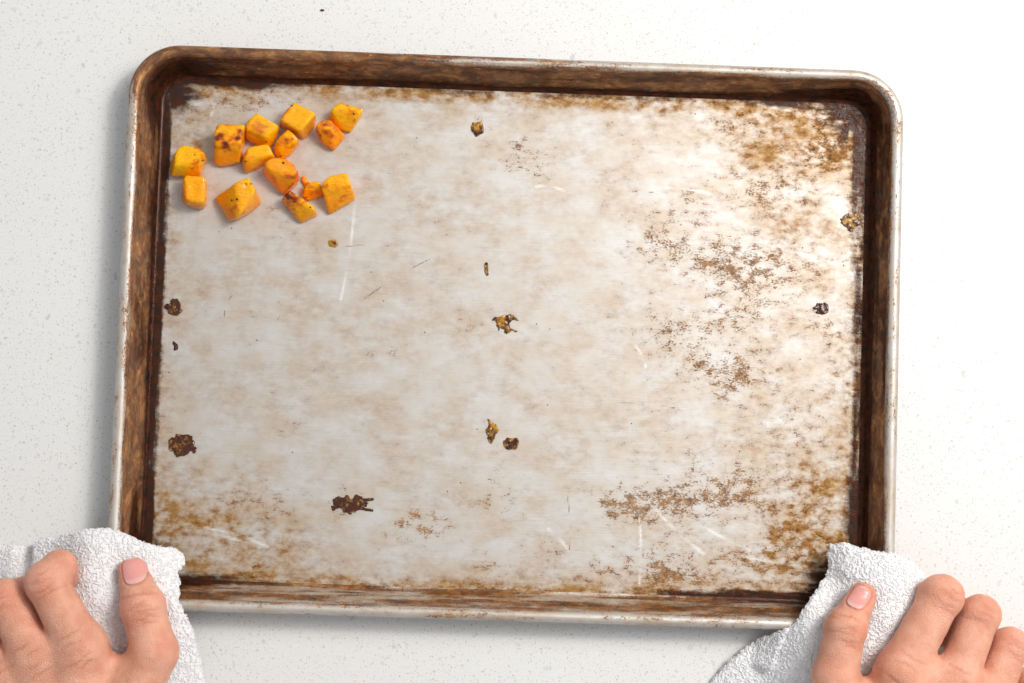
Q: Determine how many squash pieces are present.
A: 14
